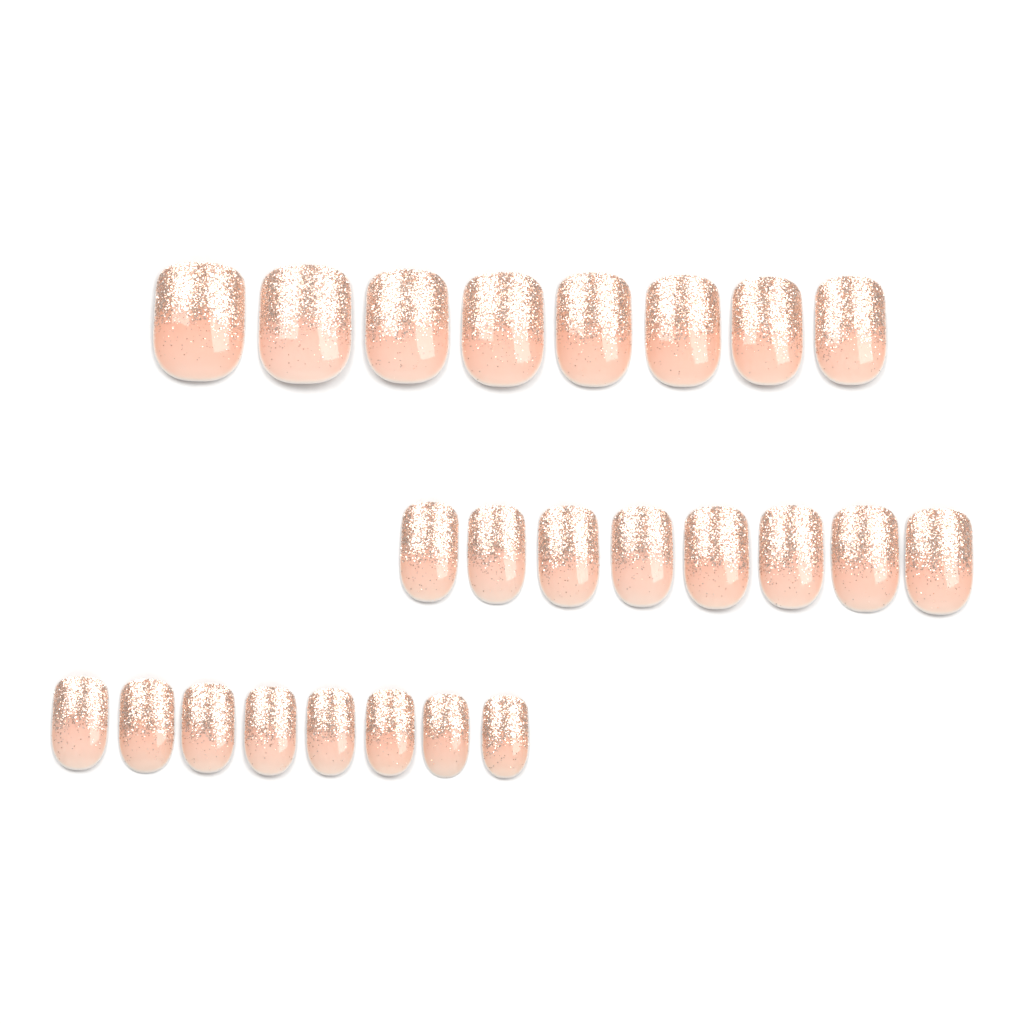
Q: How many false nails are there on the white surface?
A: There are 24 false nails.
